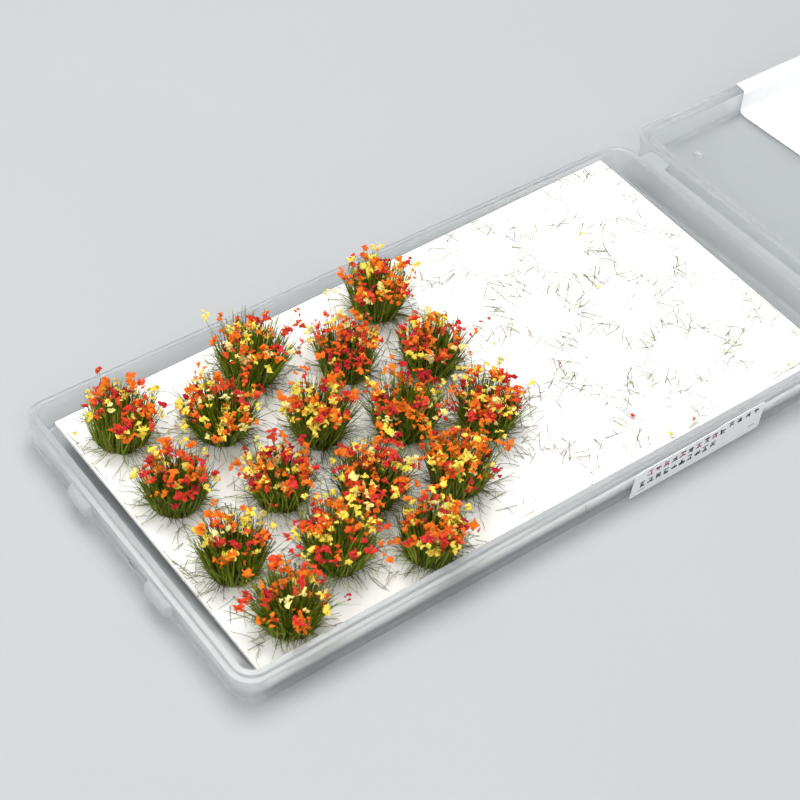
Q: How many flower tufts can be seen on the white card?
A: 17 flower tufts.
